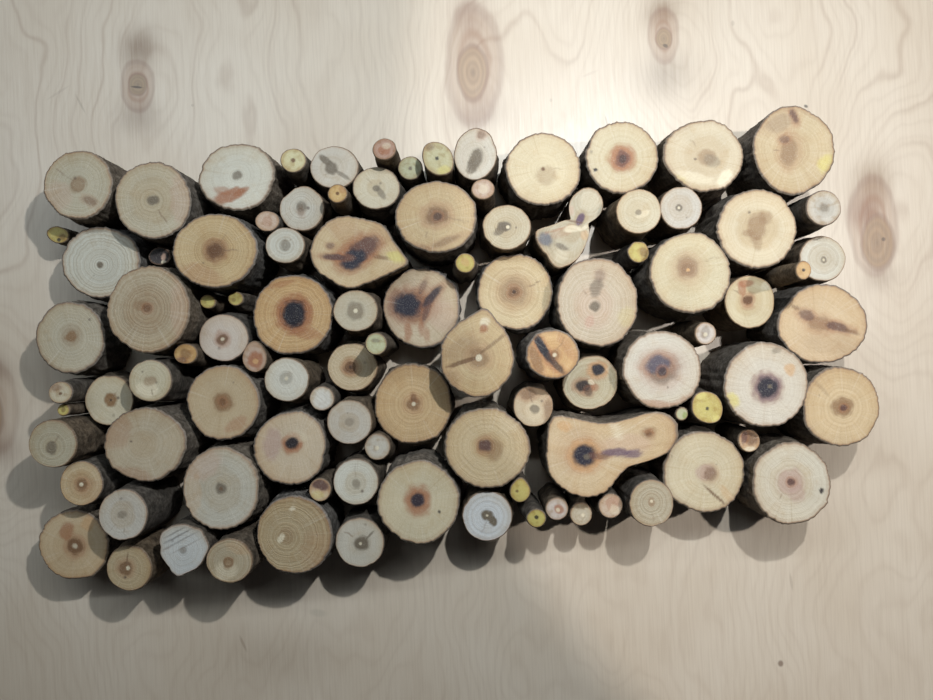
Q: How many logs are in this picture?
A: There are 99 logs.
